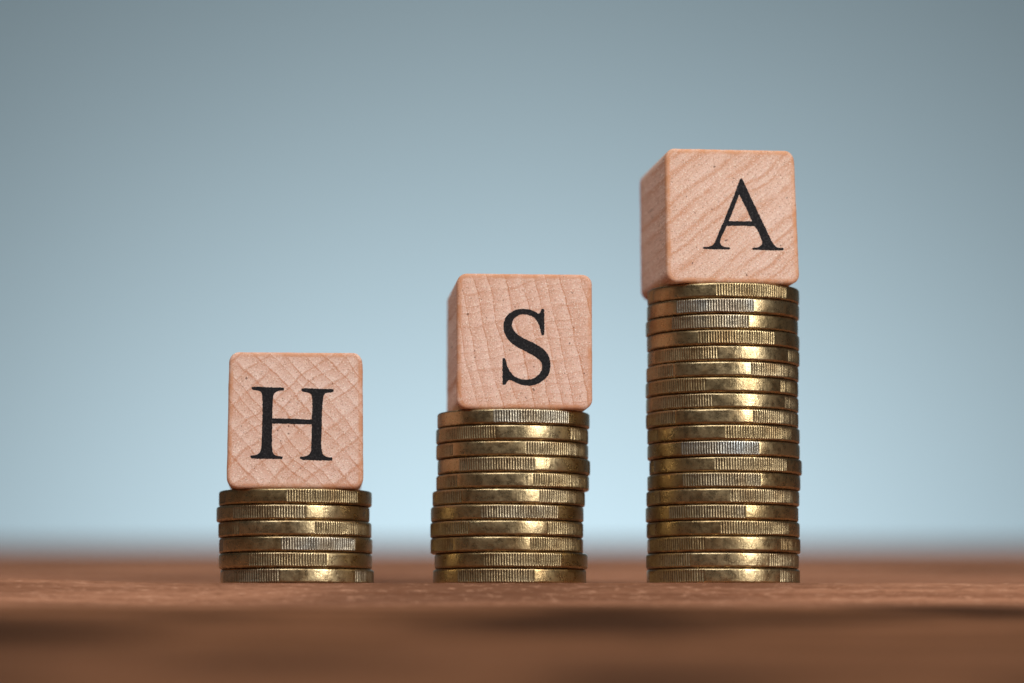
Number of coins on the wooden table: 36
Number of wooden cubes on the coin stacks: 3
